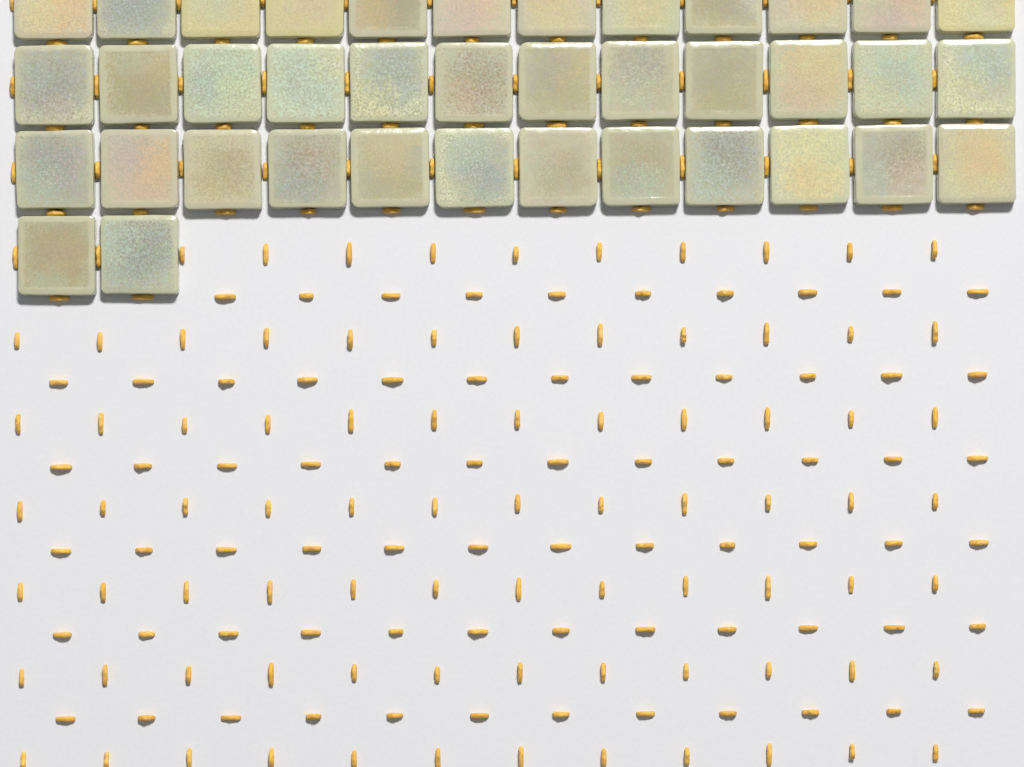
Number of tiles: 38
